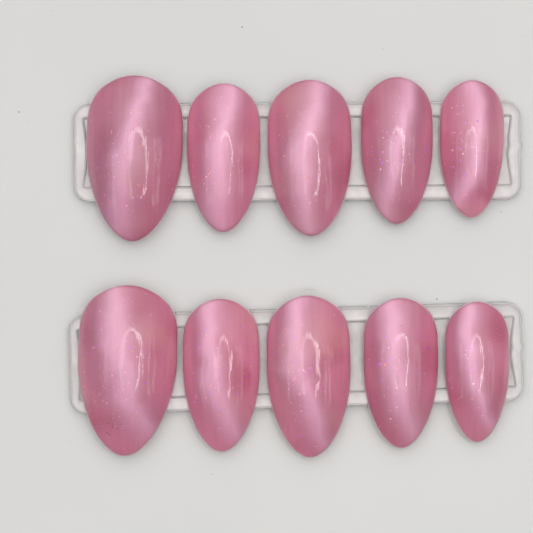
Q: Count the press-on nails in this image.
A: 10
